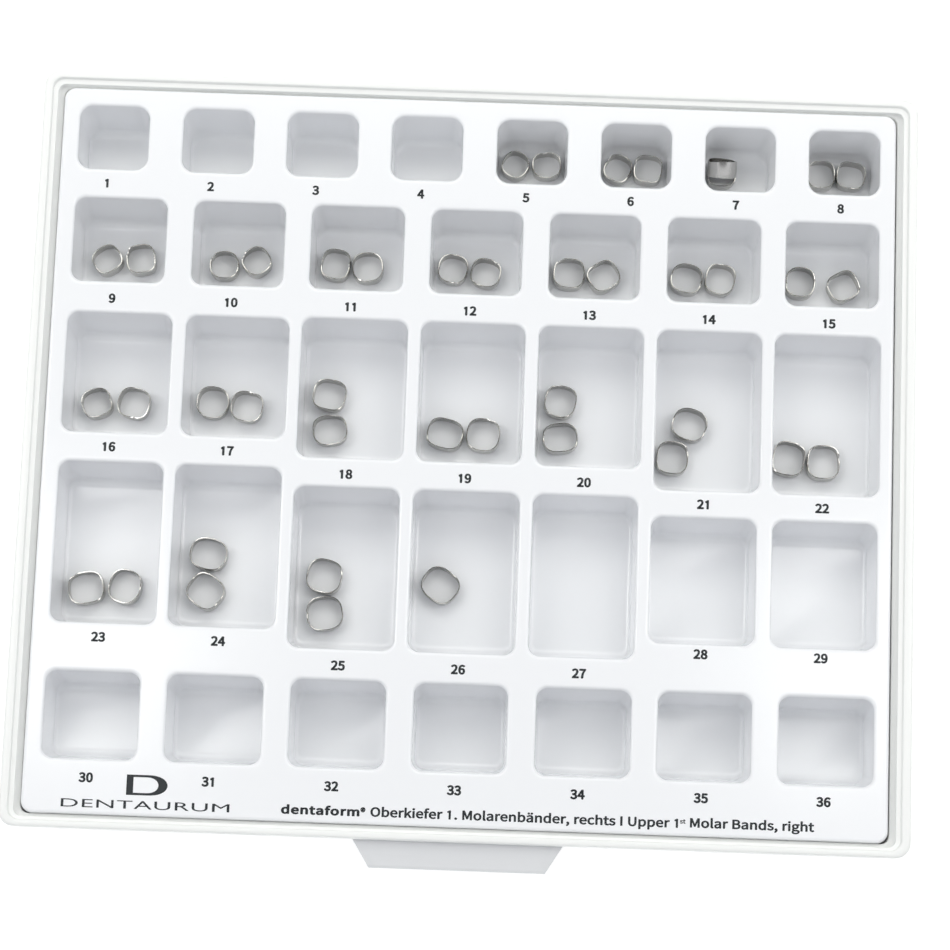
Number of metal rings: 43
